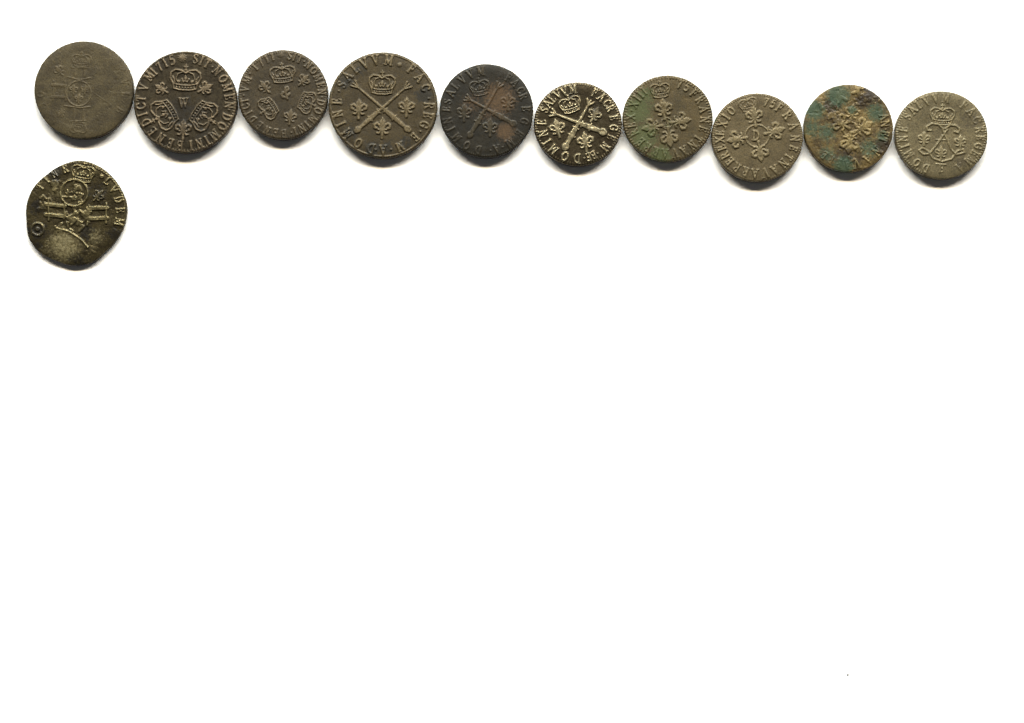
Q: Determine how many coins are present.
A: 11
